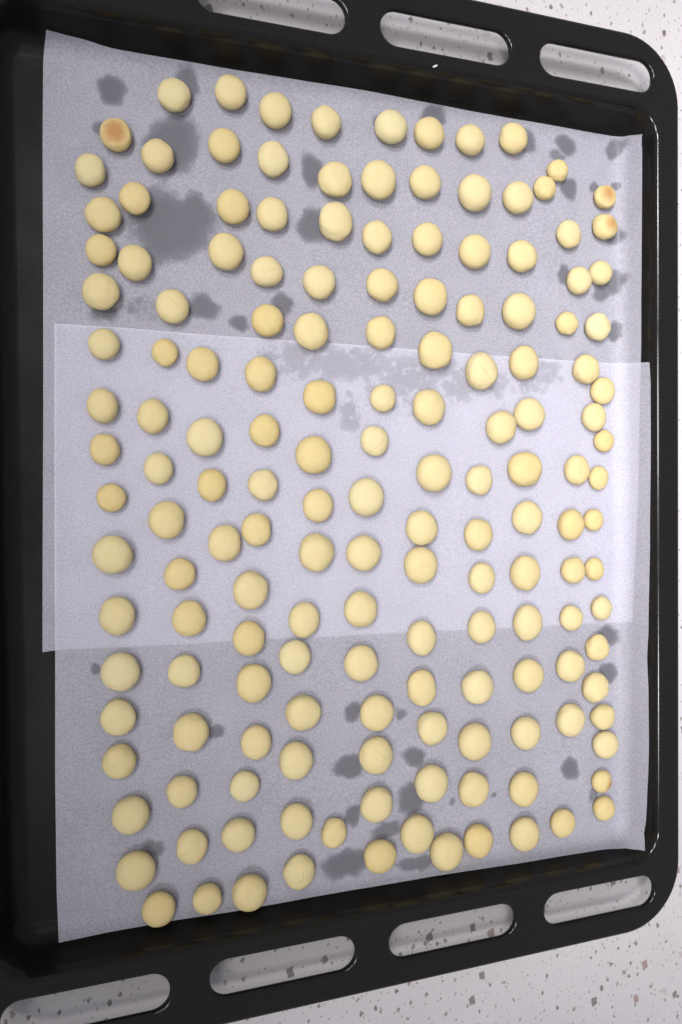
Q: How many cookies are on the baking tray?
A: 161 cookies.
